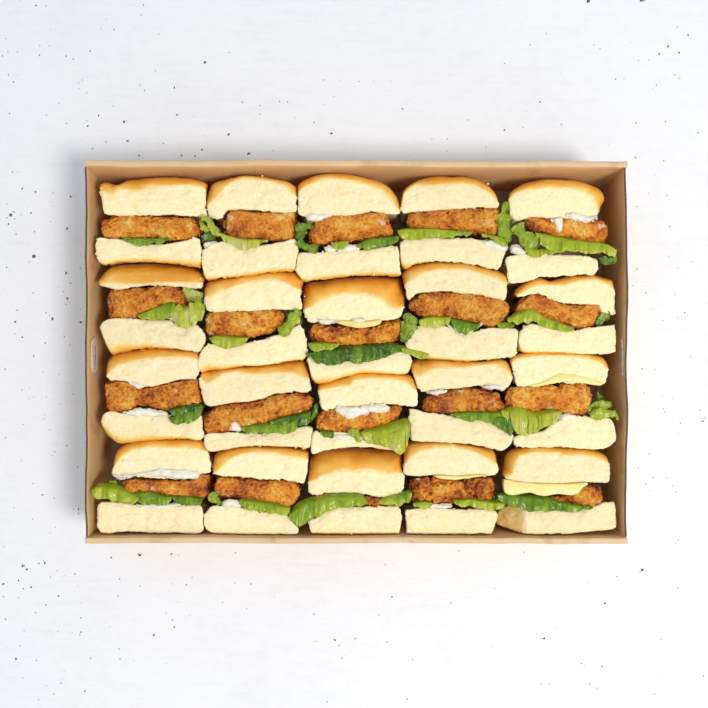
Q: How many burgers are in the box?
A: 20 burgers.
